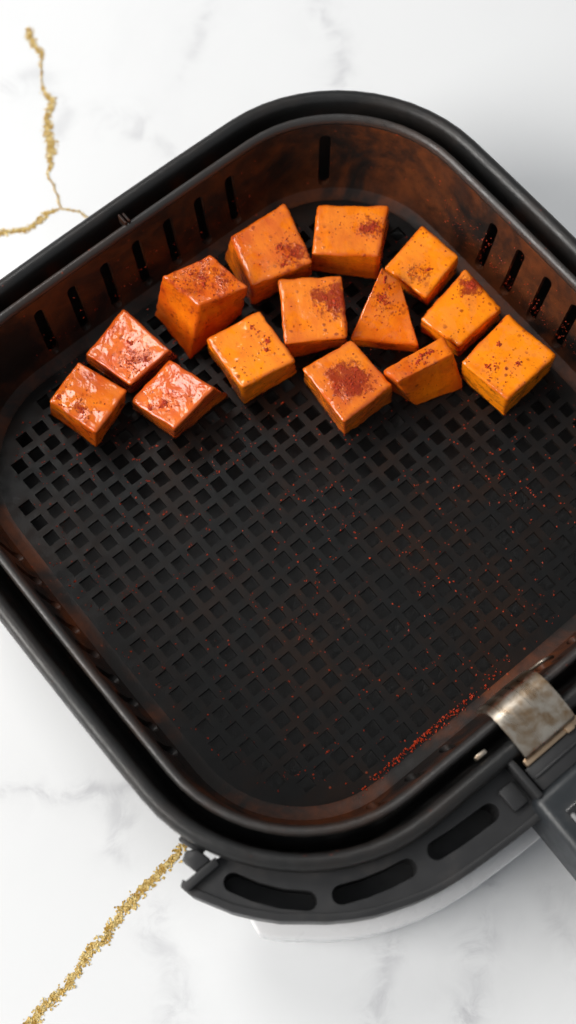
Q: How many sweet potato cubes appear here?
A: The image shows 14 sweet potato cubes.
